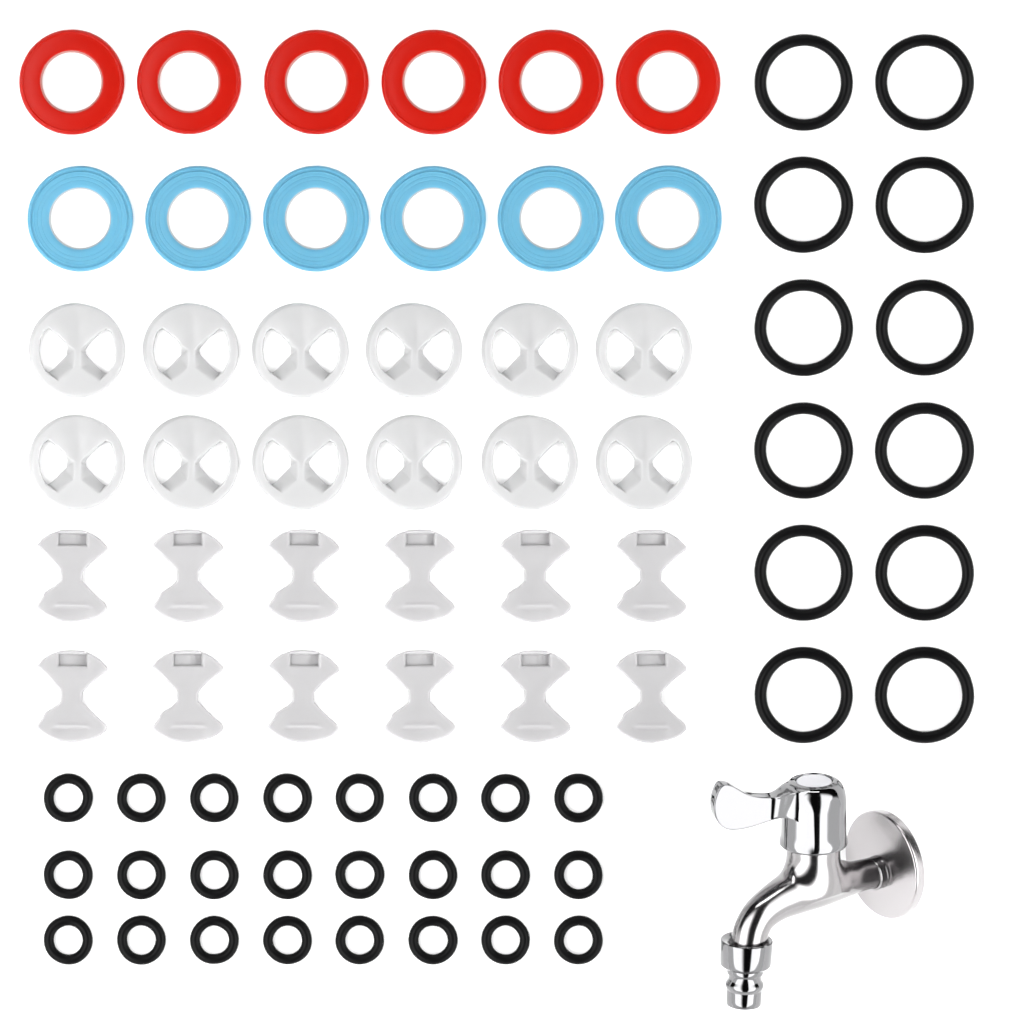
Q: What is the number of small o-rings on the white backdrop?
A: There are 24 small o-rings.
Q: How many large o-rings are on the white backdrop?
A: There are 12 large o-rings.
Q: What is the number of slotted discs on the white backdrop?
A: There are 12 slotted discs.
